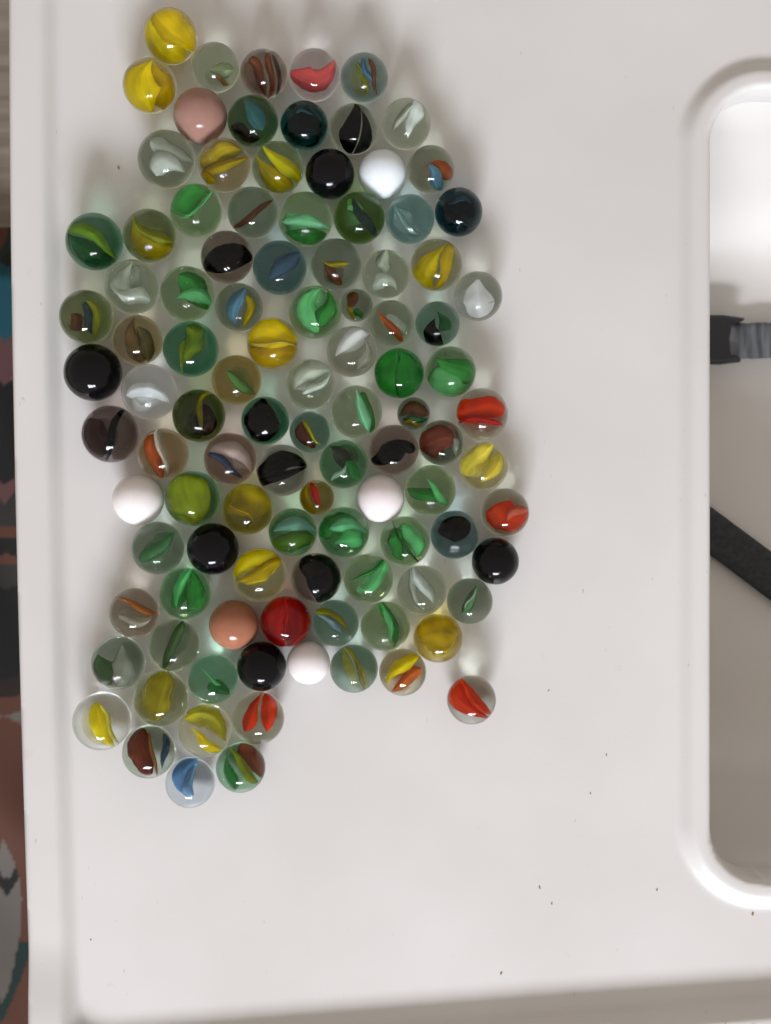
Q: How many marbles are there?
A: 104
